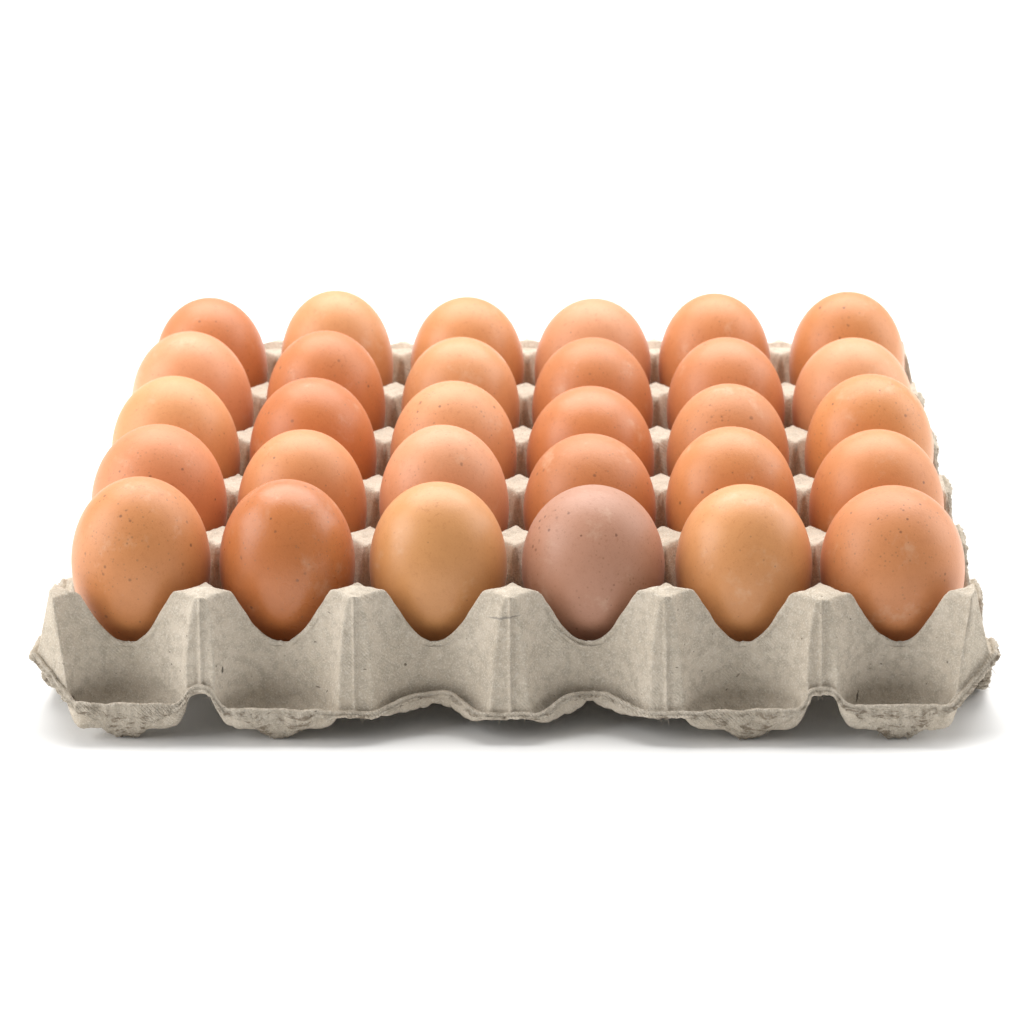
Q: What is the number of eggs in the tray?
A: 30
